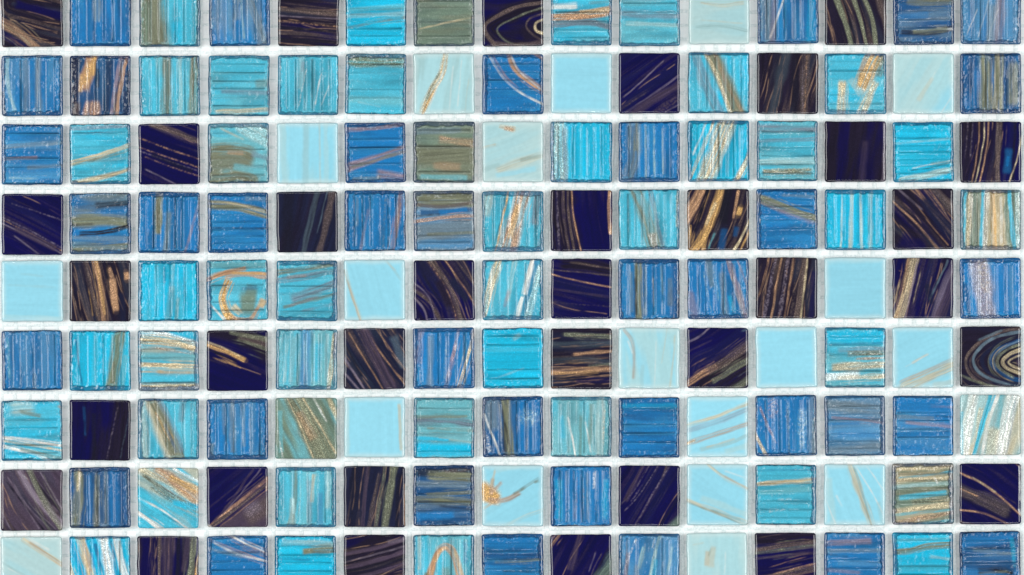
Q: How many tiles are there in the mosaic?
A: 135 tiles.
